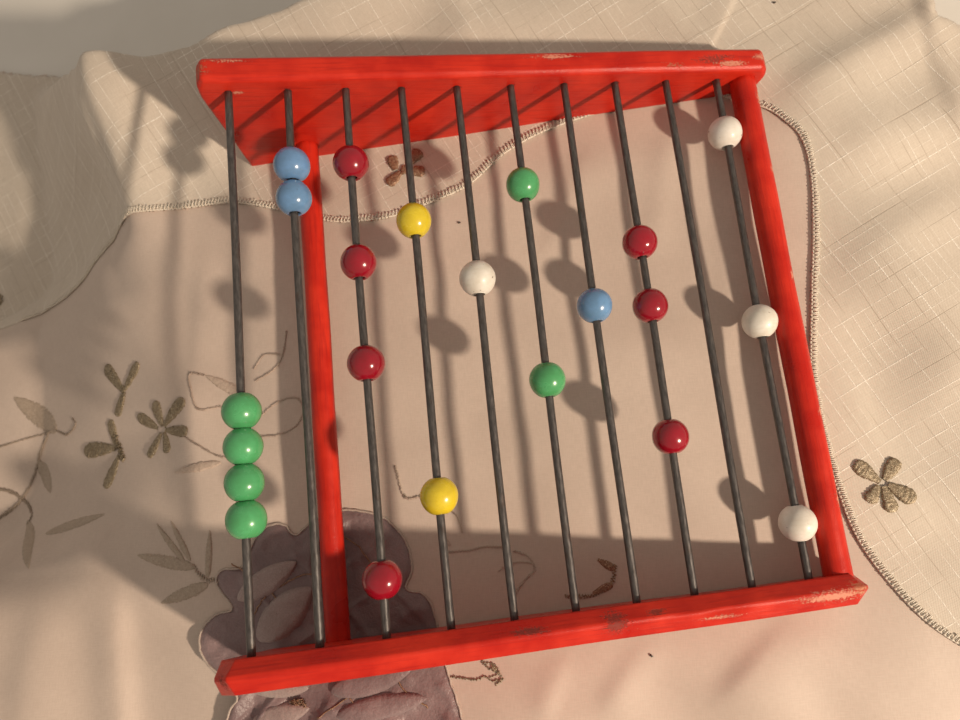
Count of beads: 22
